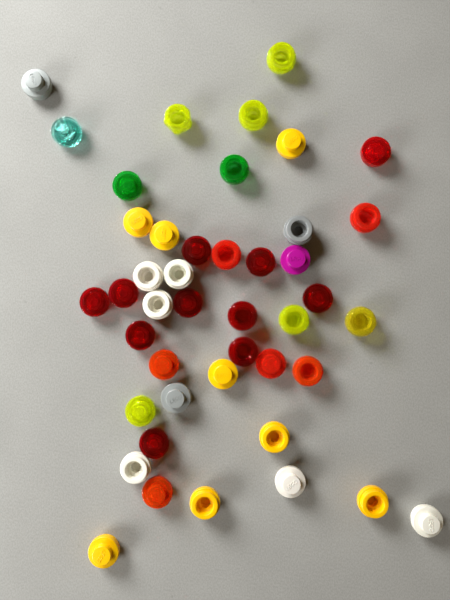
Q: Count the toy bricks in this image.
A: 44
